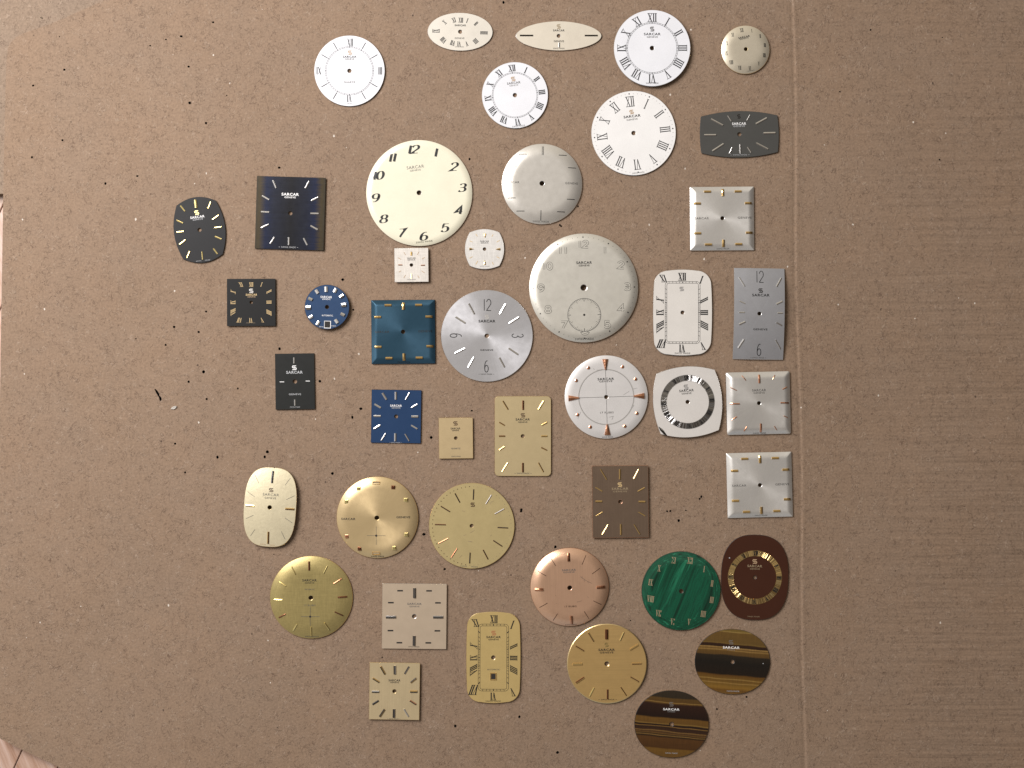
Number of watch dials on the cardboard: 44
